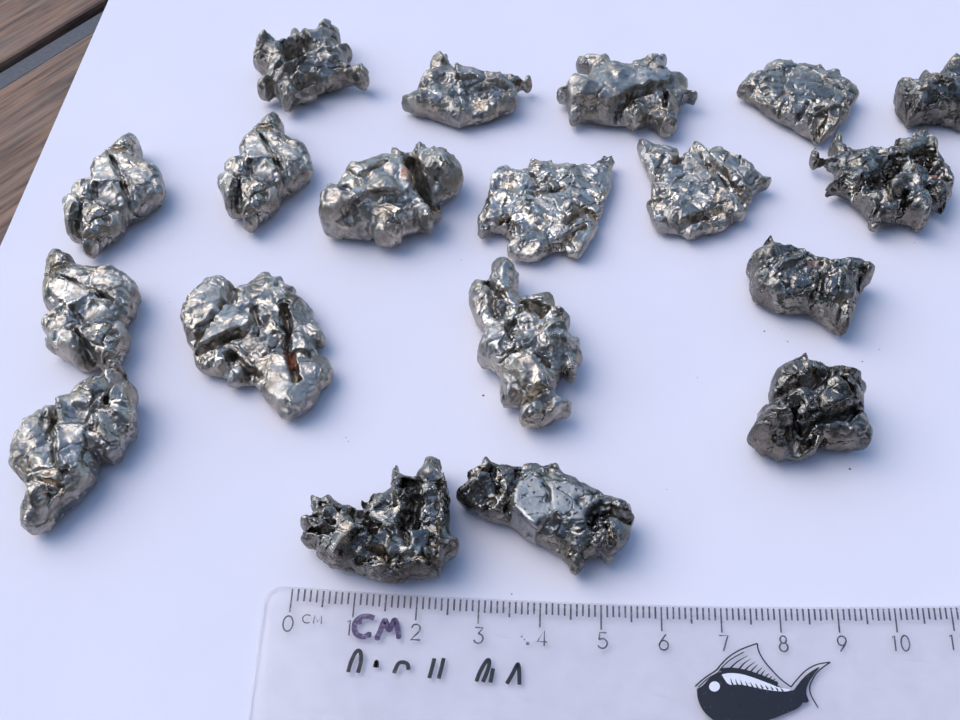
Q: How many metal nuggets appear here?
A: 19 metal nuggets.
